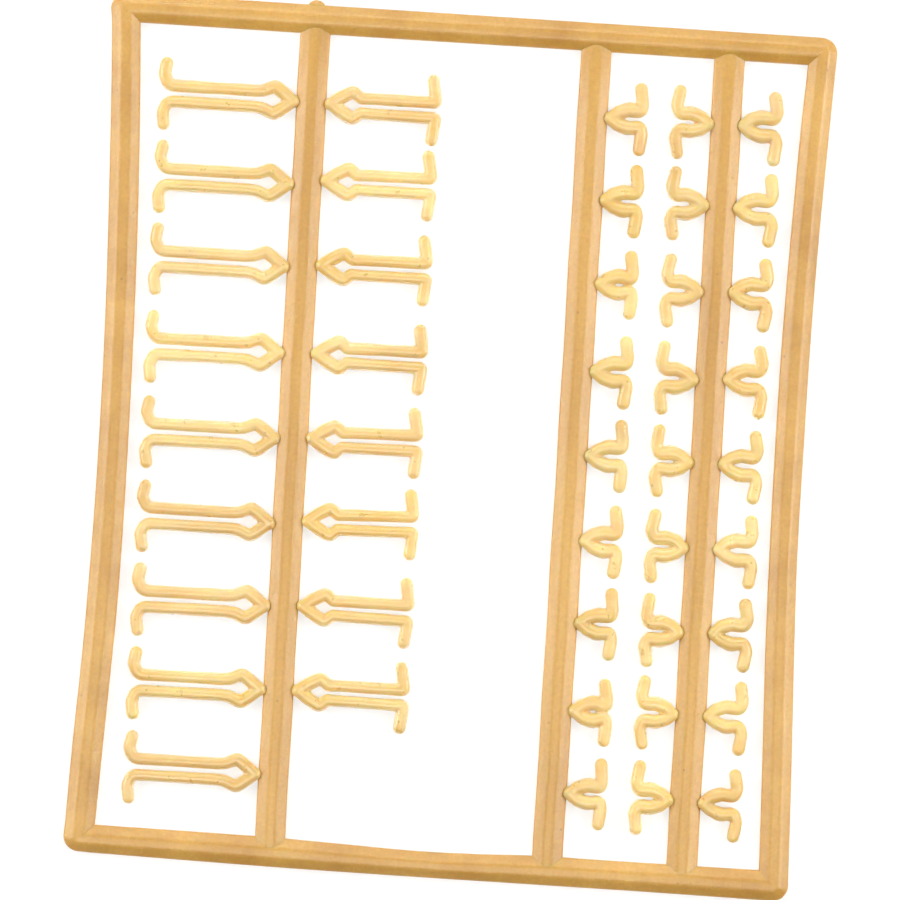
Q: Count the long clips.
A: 17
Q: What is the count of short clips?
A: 27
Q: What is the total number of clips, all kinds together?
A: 44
